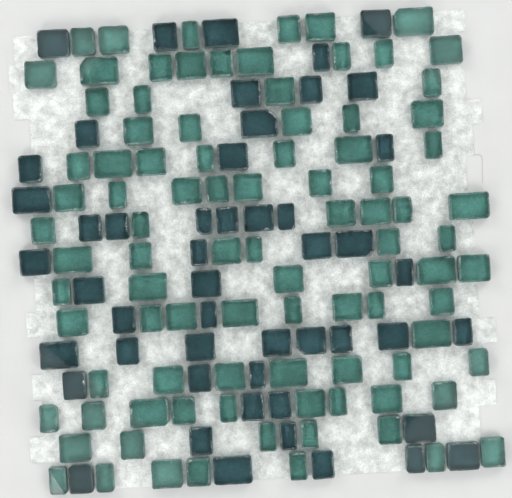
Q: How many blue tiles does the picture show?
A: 50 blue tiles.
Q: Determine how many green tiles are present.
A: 93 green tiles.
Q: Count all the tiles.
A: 143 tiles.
